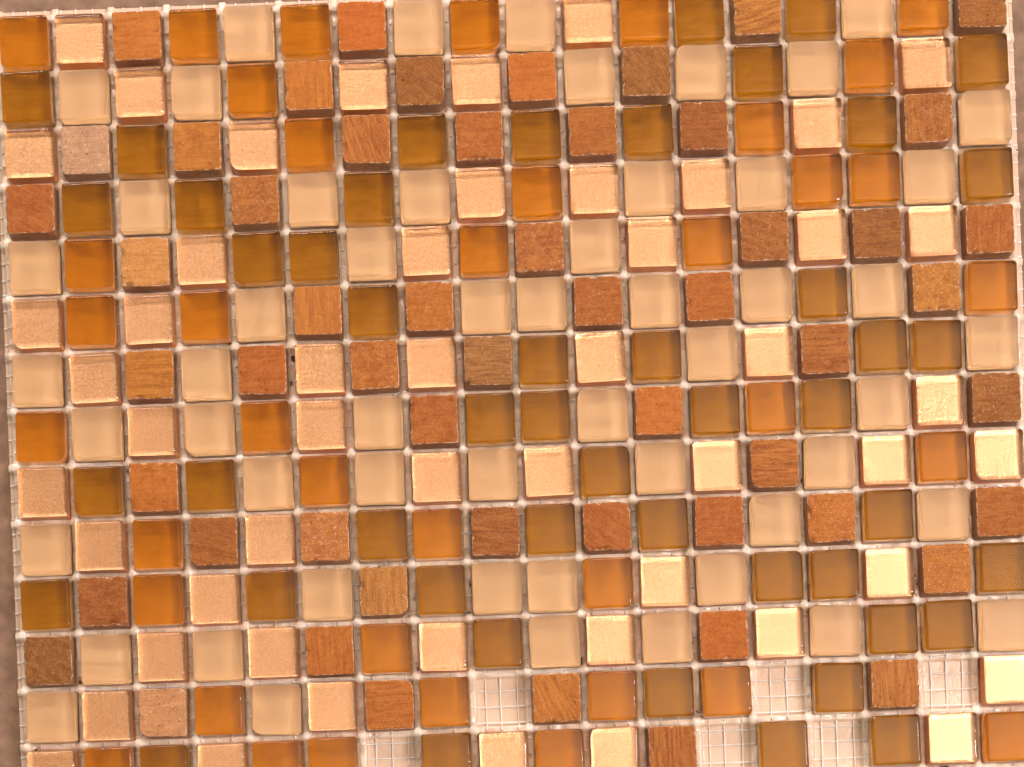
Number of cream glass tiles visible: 54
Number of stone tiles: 55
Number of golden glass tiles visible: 51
